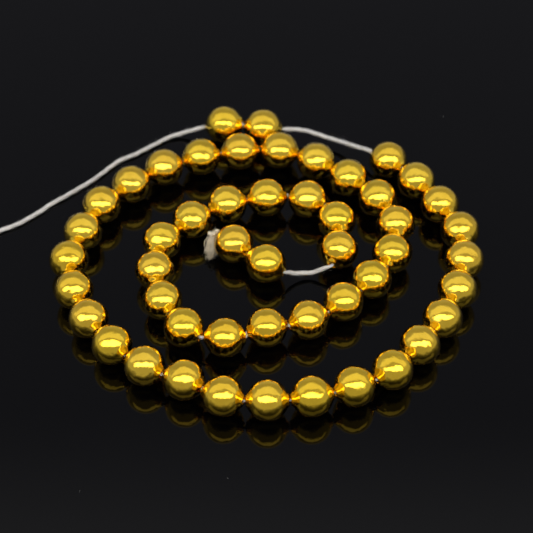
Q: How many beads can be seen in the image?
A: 50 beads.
